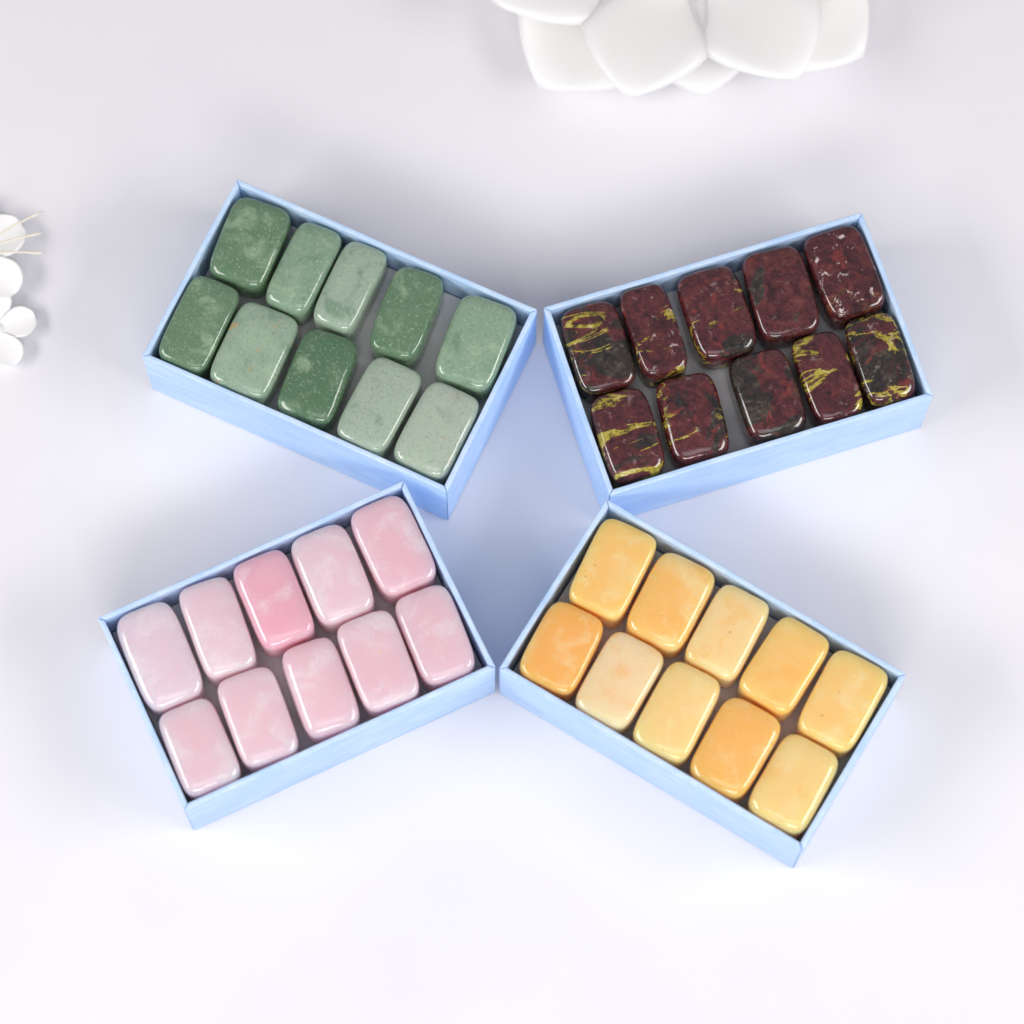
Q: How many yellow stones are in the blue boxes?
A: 10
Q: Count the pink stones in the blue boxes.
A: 10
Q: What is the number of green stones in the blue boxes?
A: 10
